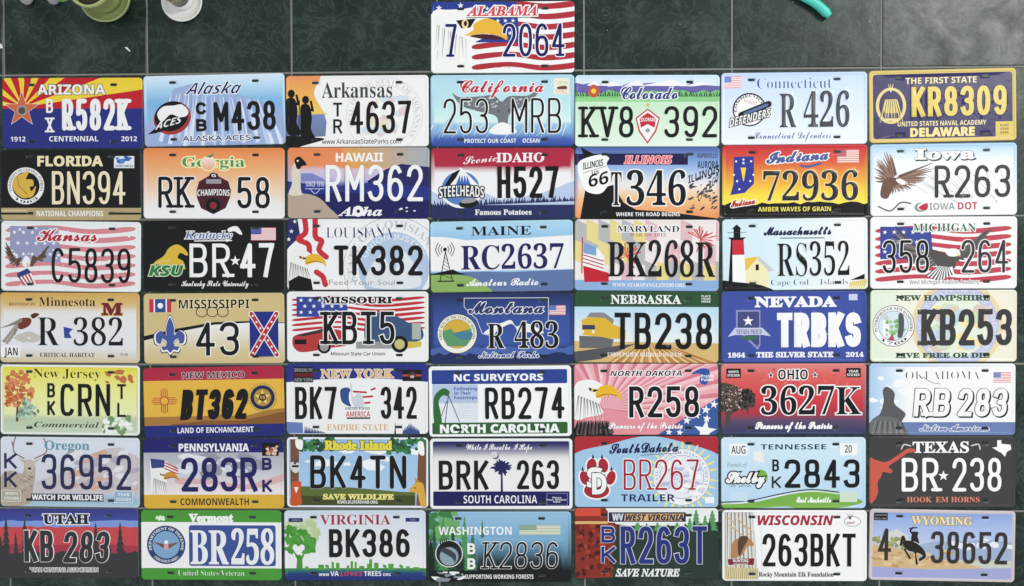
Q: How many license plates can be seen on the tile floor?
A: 50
